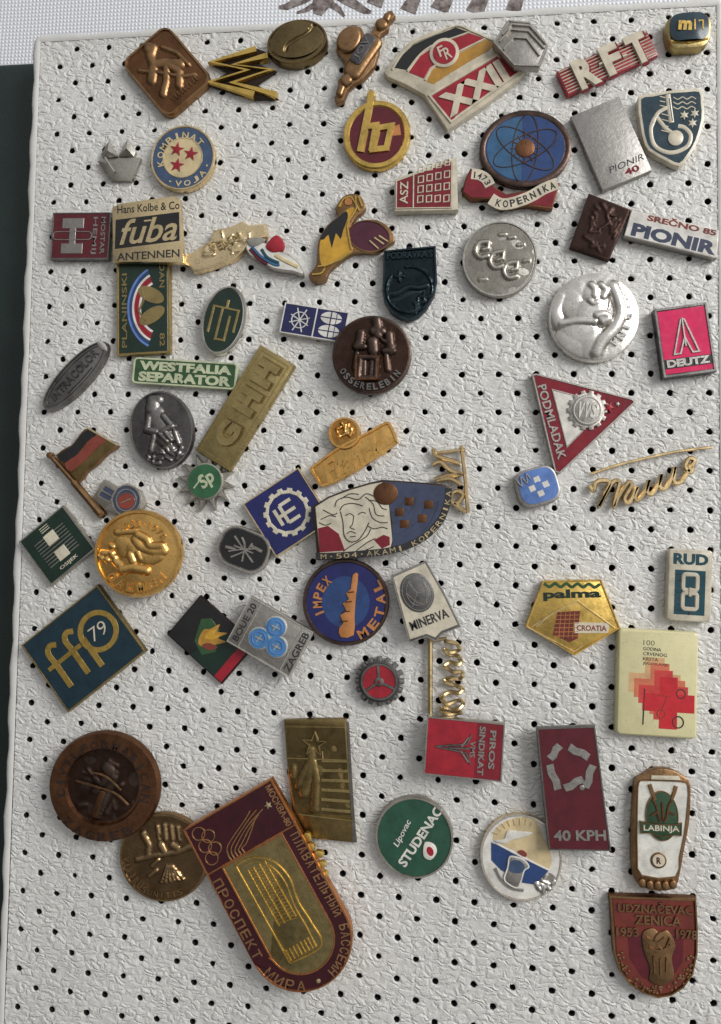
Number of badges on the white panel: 65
